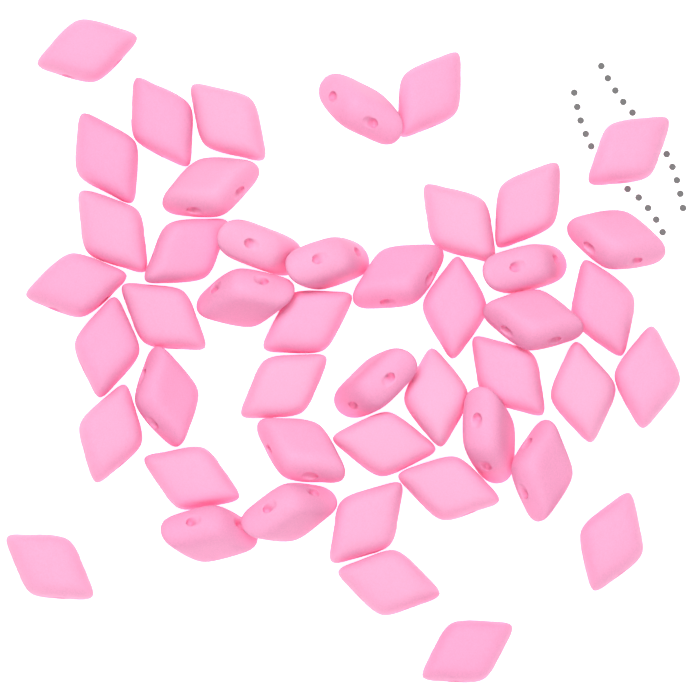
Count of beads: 46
